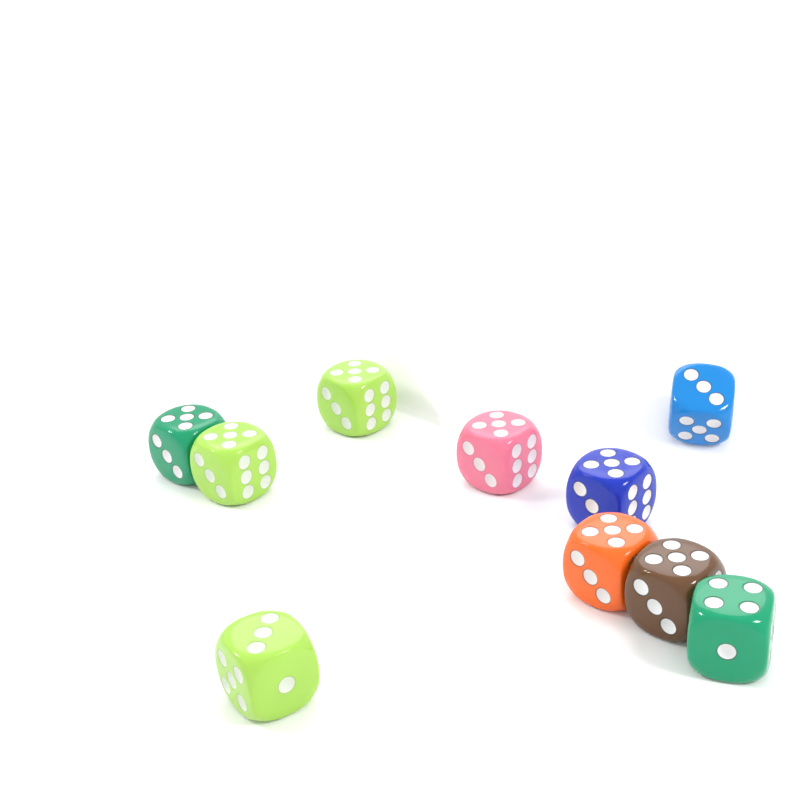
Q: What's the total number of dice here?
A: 10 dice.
